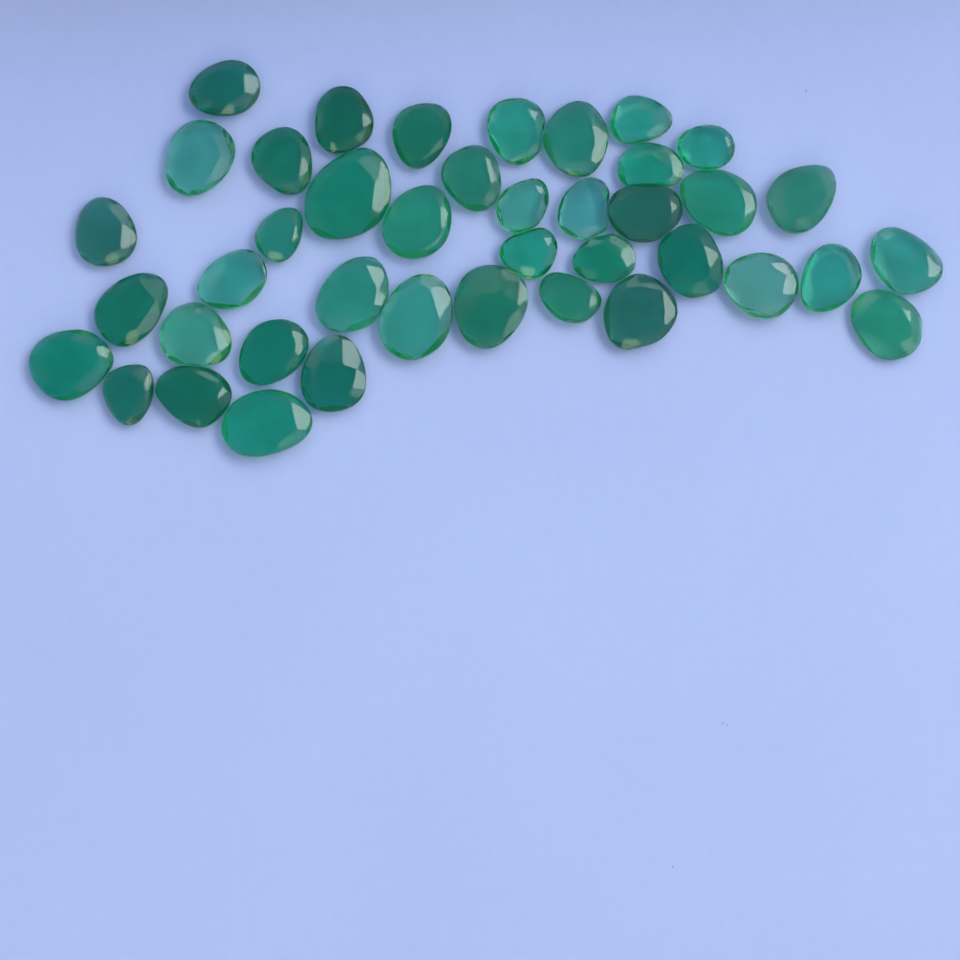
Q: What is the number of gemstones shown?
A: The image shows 41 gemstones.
